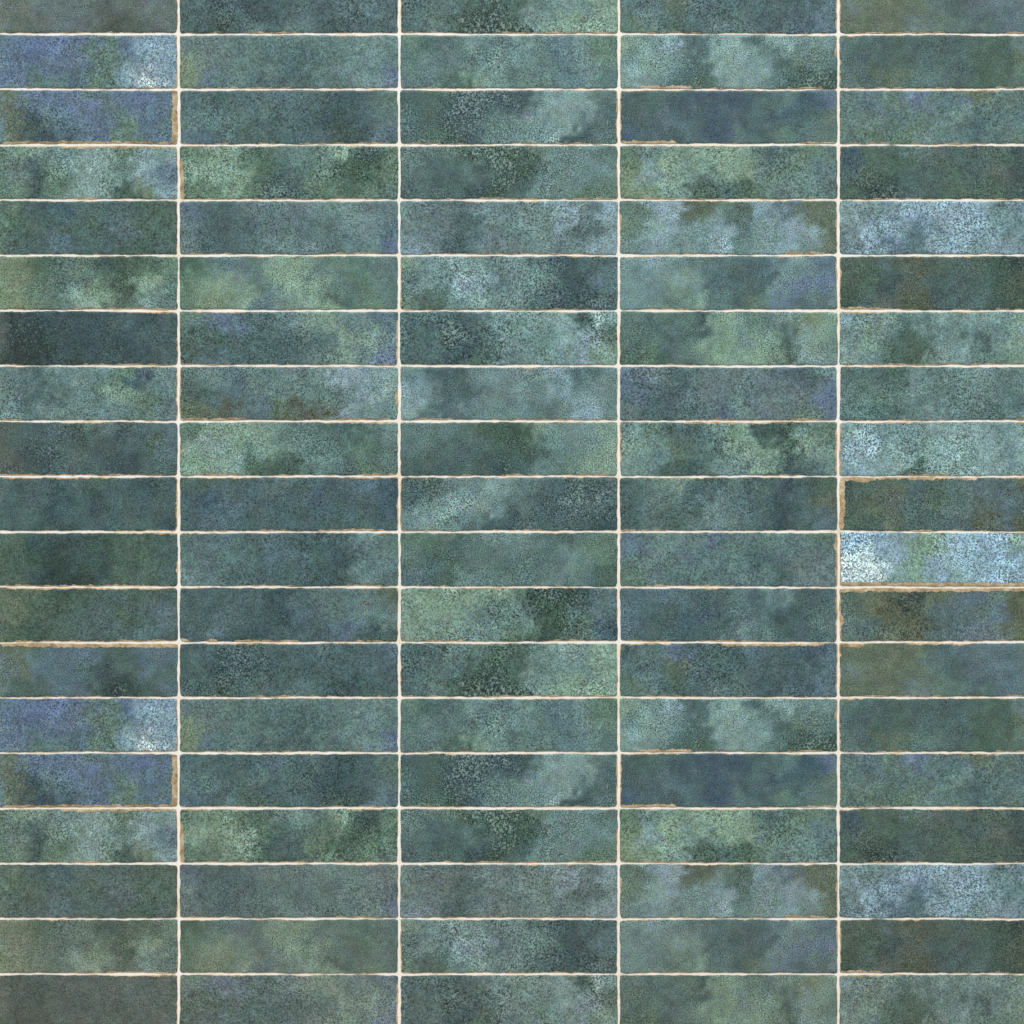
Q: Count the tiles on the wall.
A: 95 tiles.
